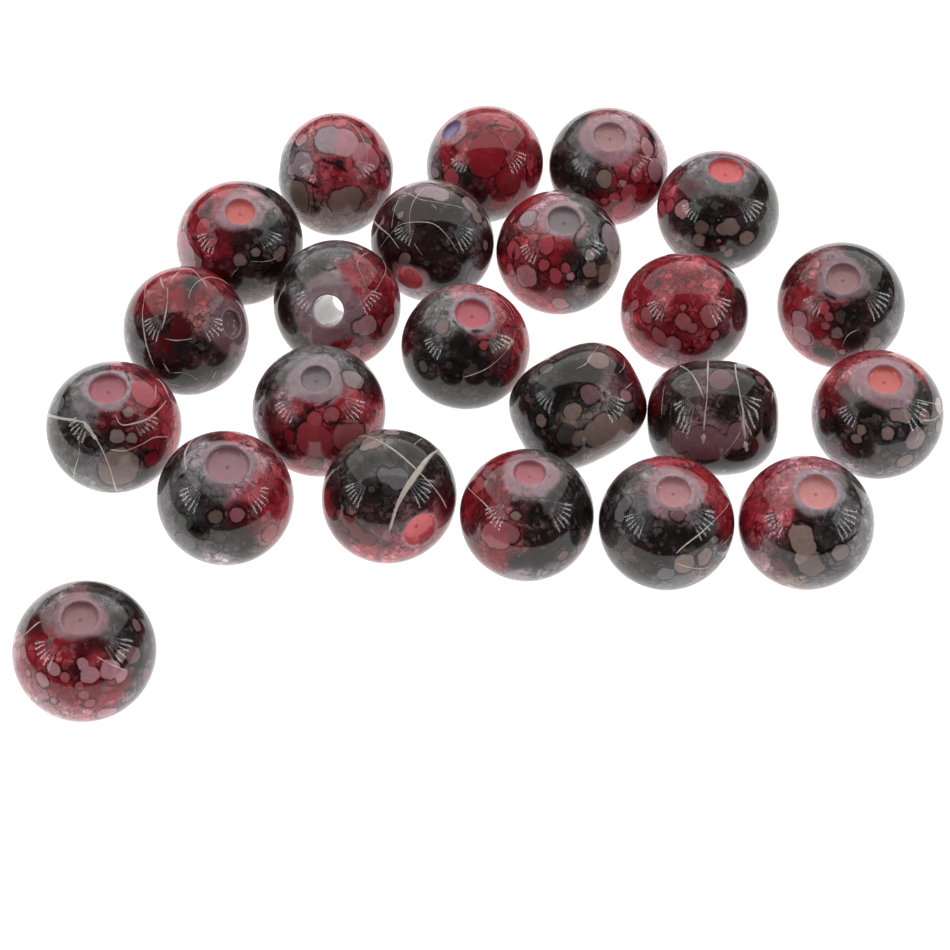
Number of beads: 23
